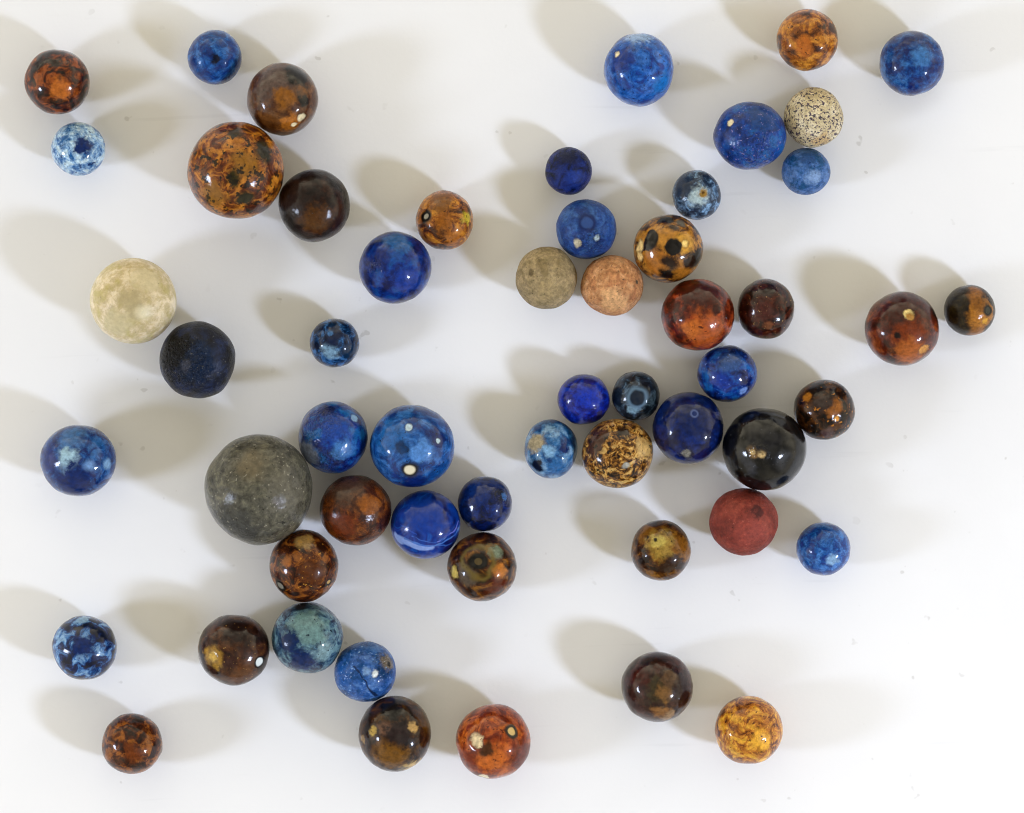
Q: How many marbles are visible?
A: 56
